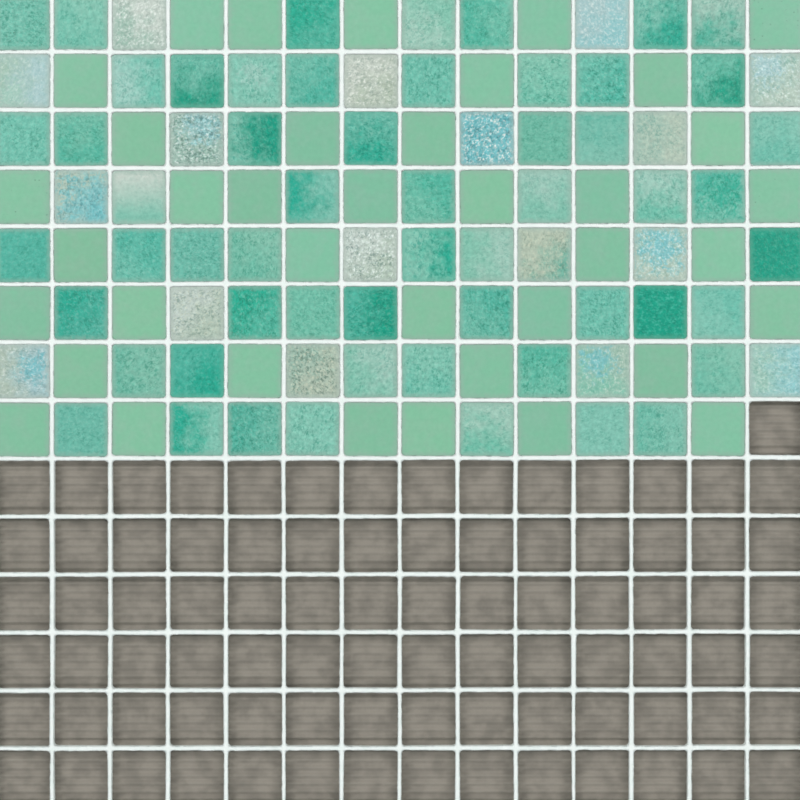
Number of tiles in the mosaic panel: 111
